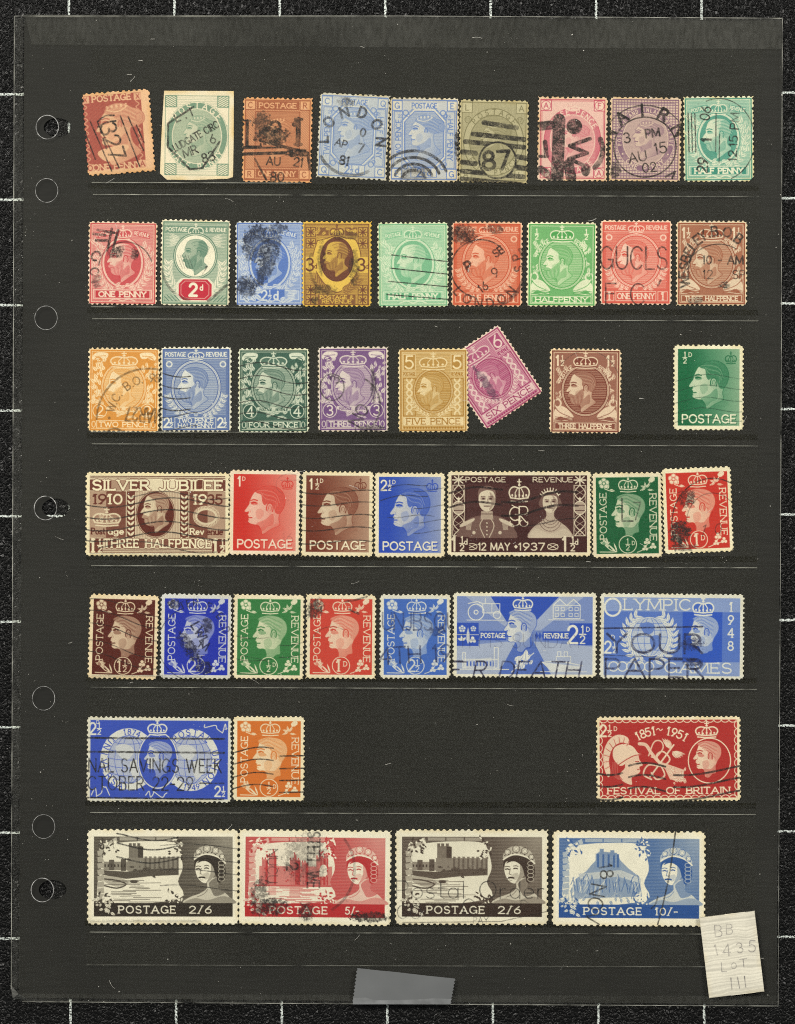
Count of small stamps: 37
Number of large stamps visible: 10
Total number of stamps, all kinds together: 47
